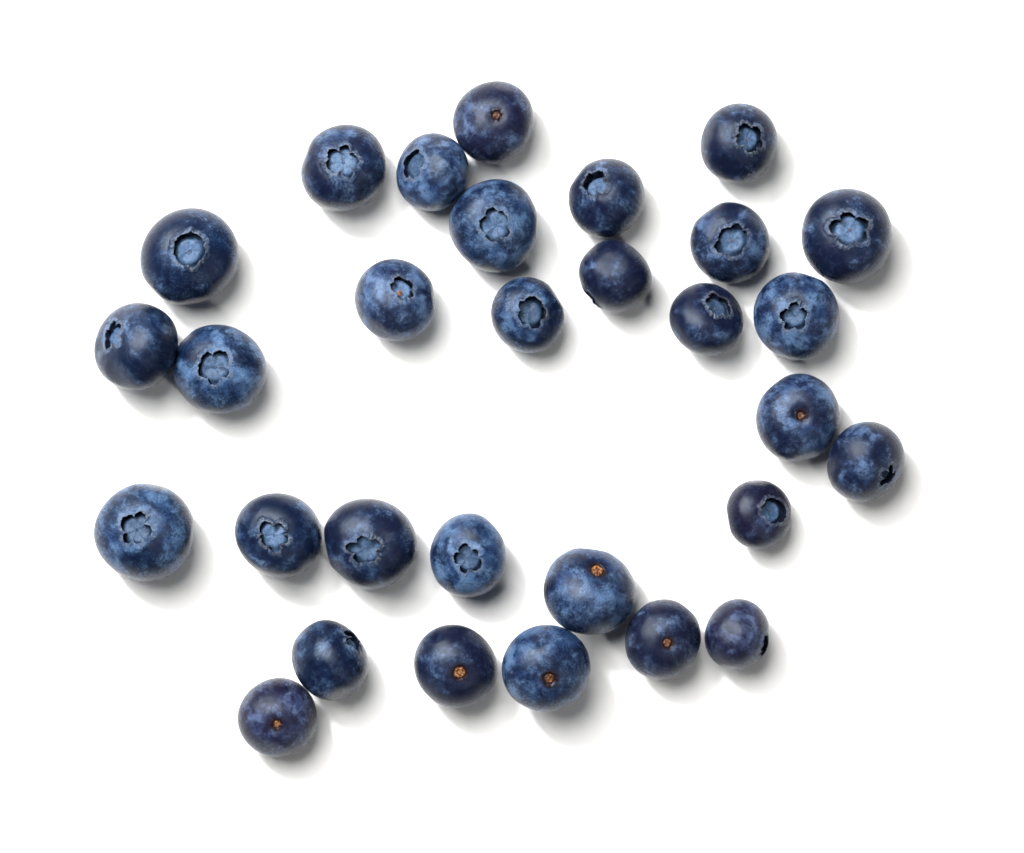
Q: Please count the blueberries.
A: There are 30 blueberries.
